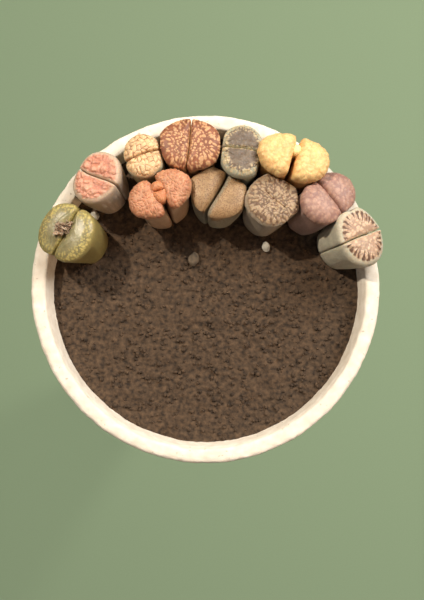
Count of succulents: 11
